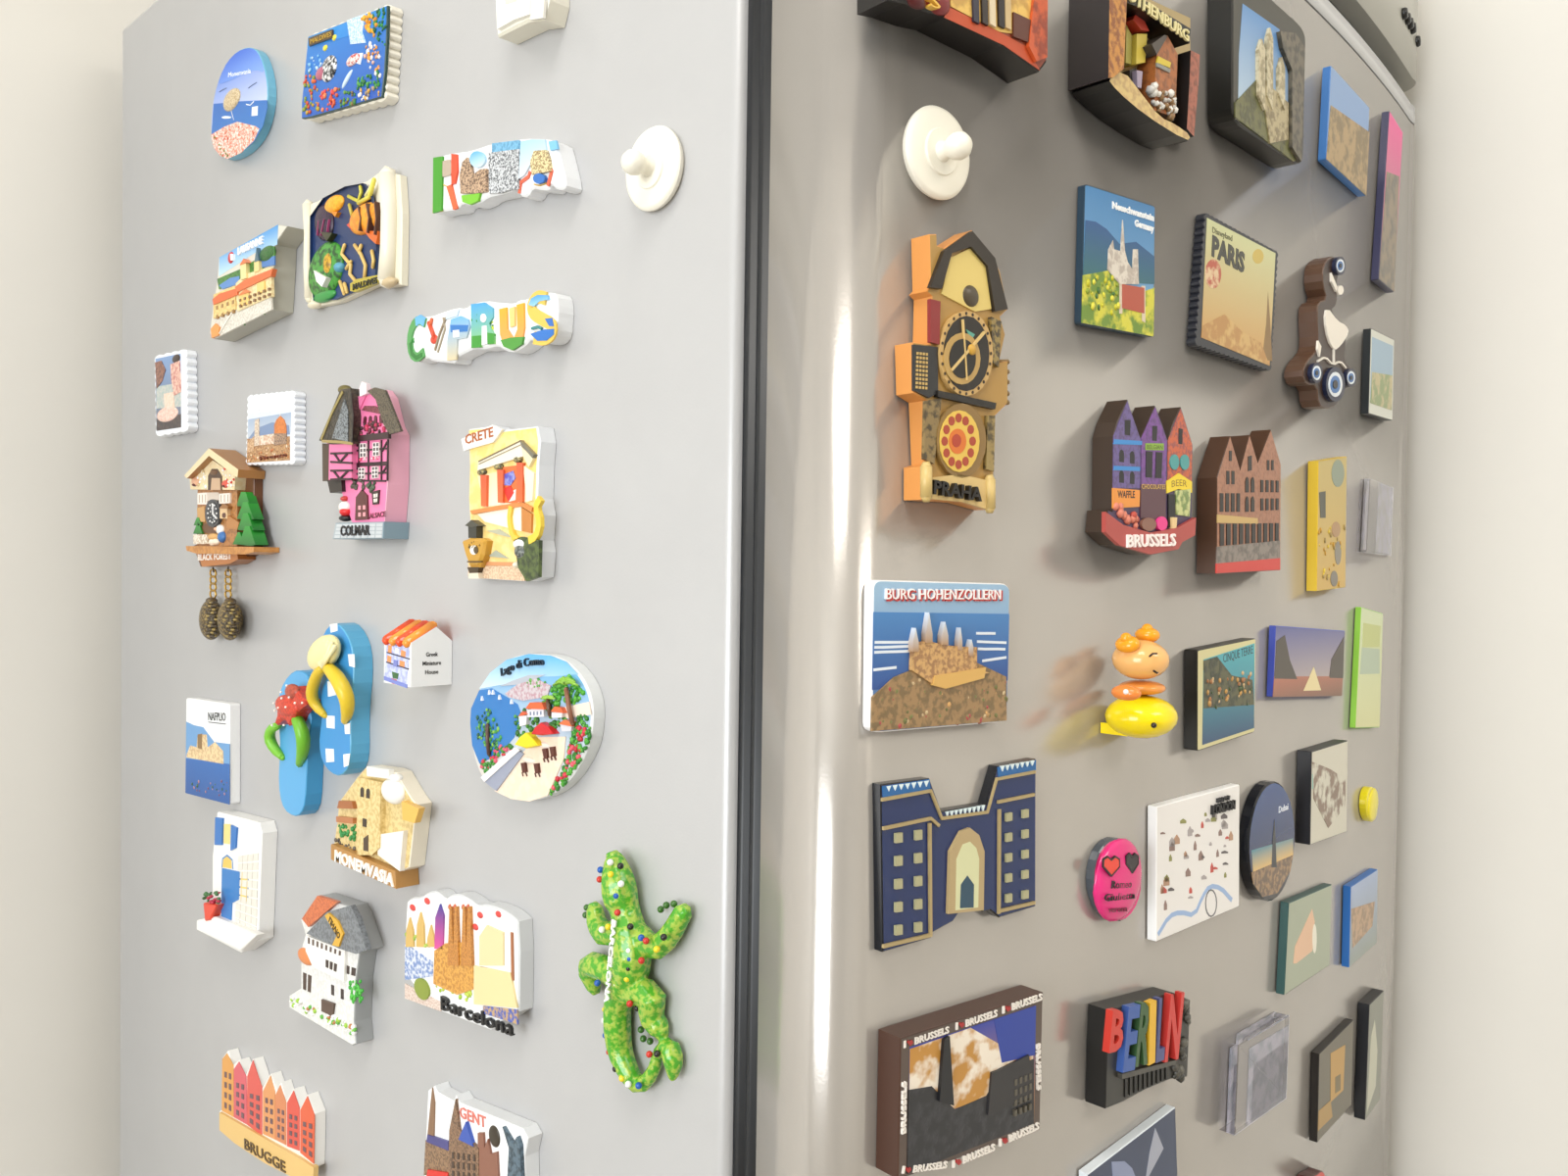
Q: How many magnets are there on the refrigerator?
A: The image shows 57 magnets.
